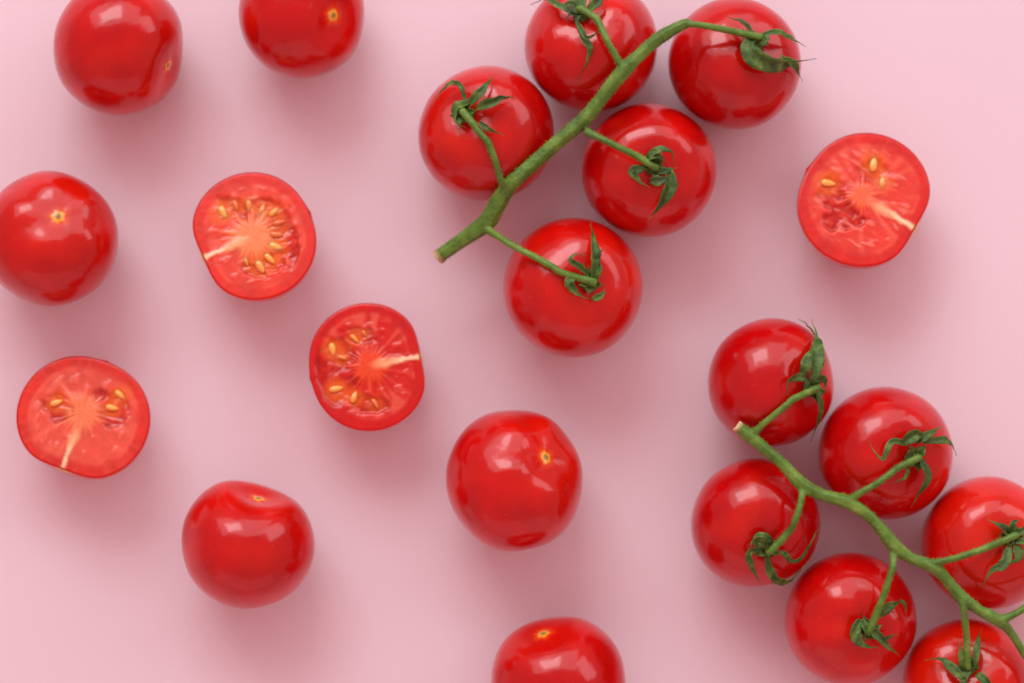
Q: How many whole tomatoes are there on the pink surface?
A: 17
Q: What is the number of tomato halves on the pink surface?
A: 4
